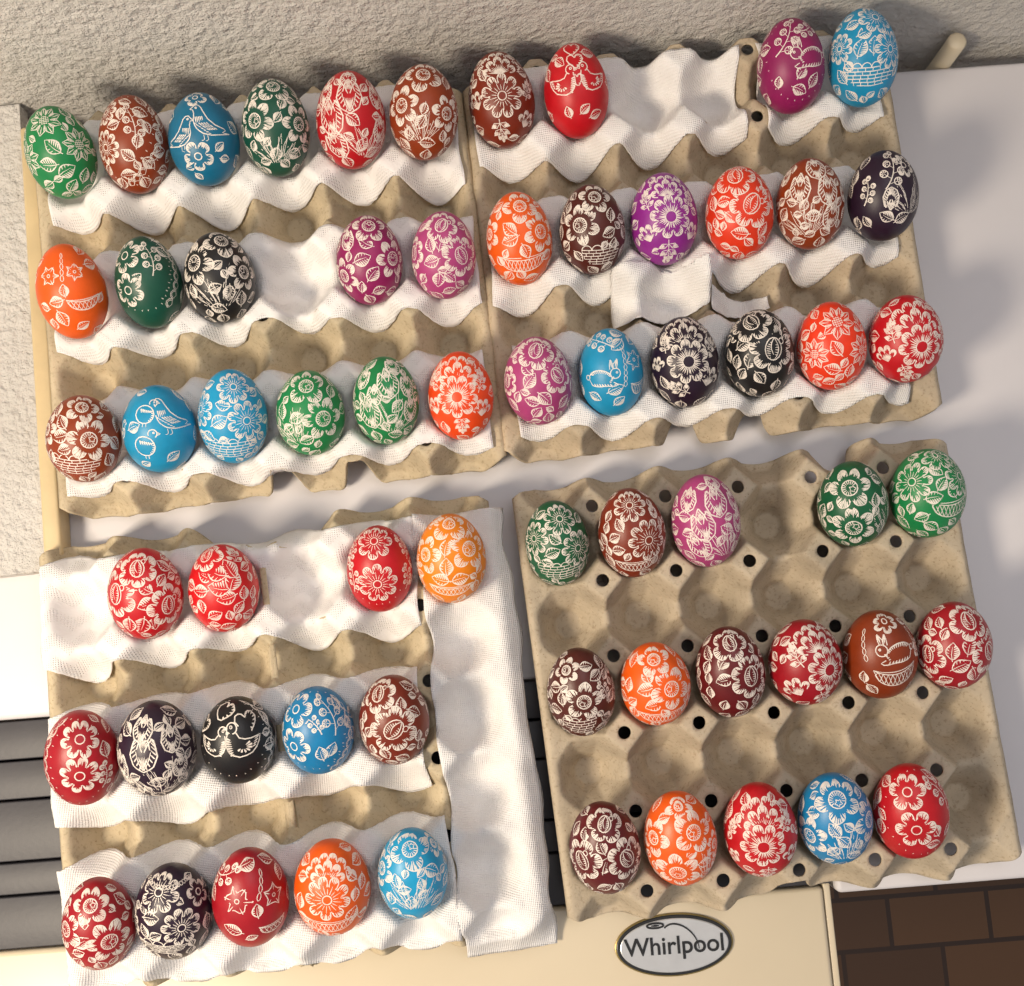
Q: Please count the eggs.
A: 63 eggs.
